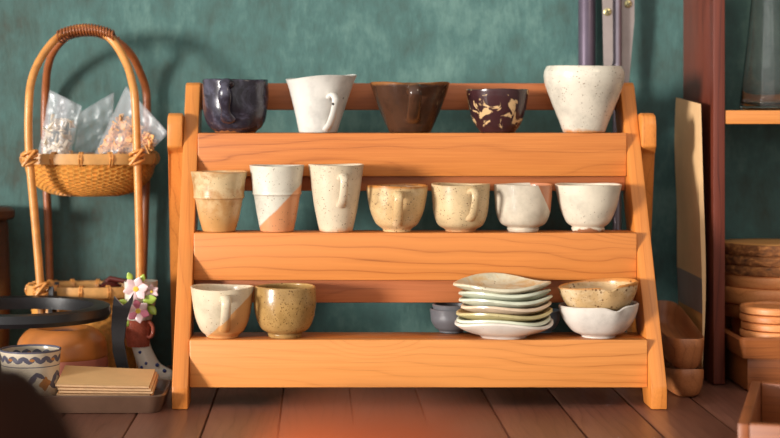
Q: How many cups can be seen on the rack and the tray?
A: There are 15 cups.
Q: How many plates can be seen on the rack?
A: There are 7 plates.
